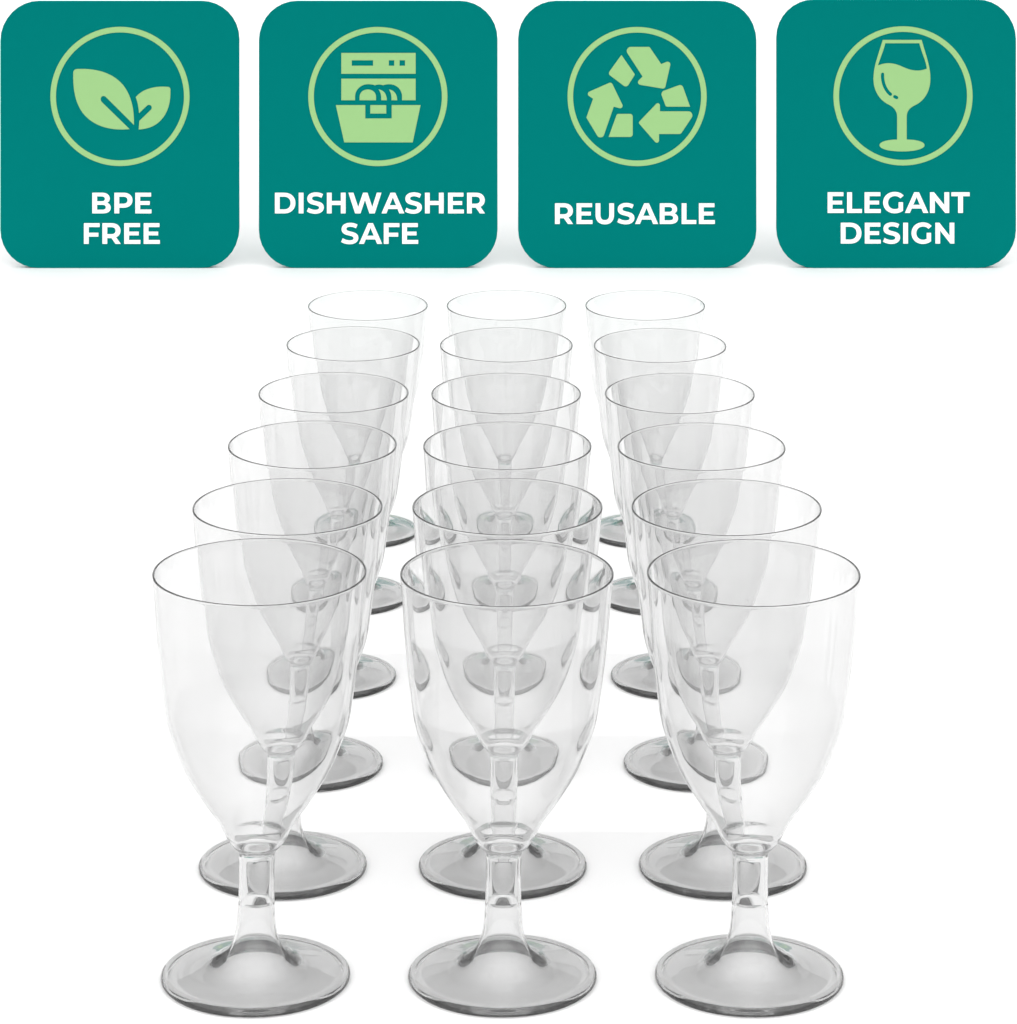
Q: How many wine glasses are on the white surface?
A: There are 18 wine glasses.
